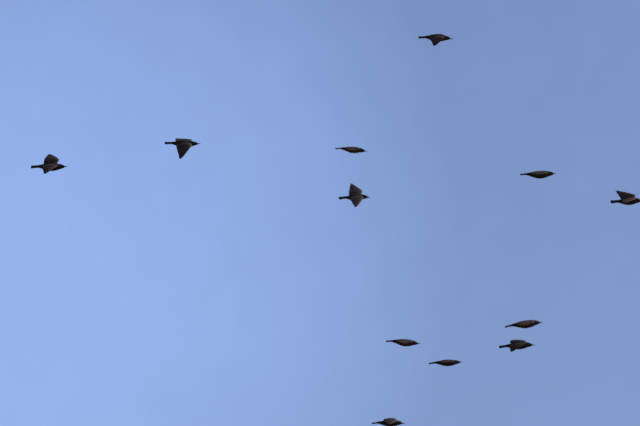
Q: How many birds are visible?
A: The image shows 12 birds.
